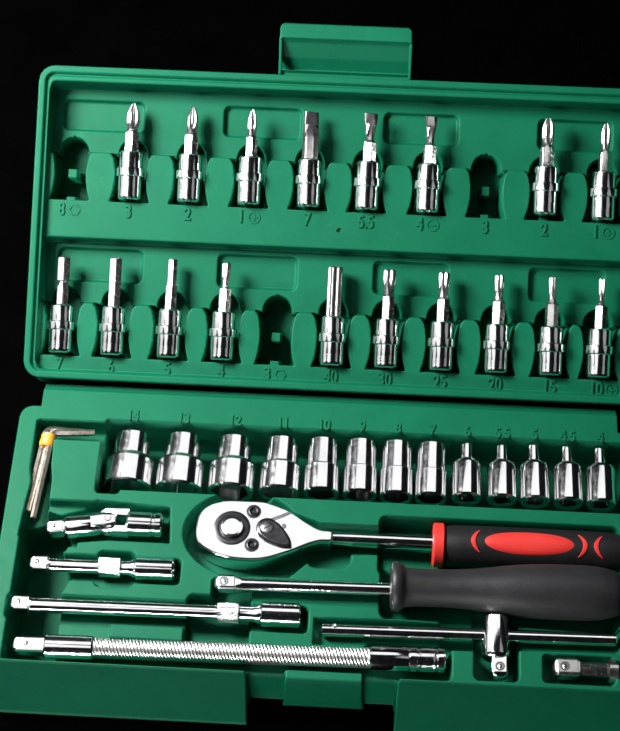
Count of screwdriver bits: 18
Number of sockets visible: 13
